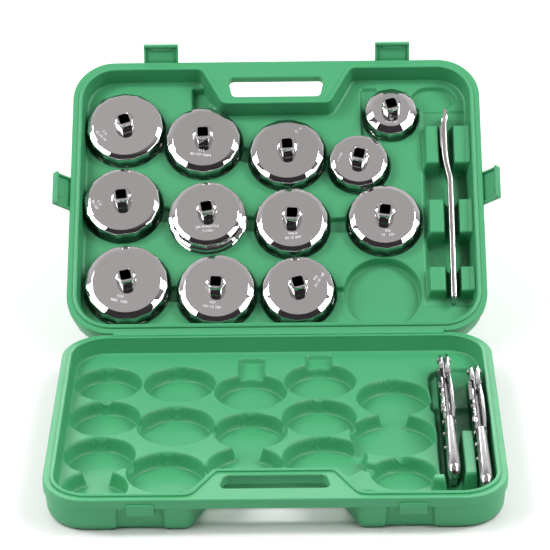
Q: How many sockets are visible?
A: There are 12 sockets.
